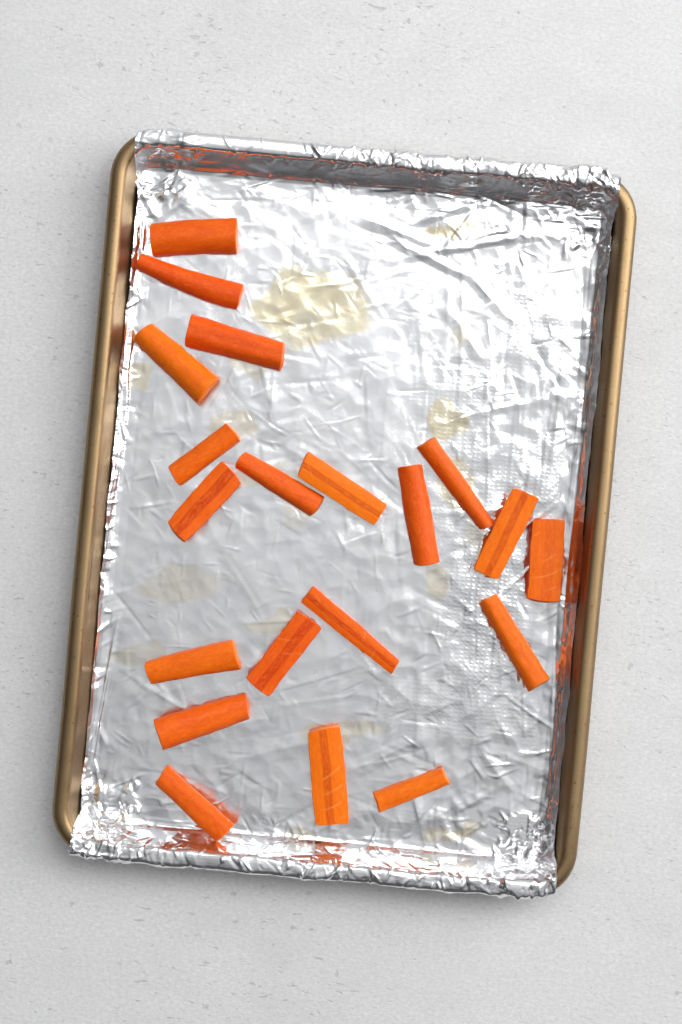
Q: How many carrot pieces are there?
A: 20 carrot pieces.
